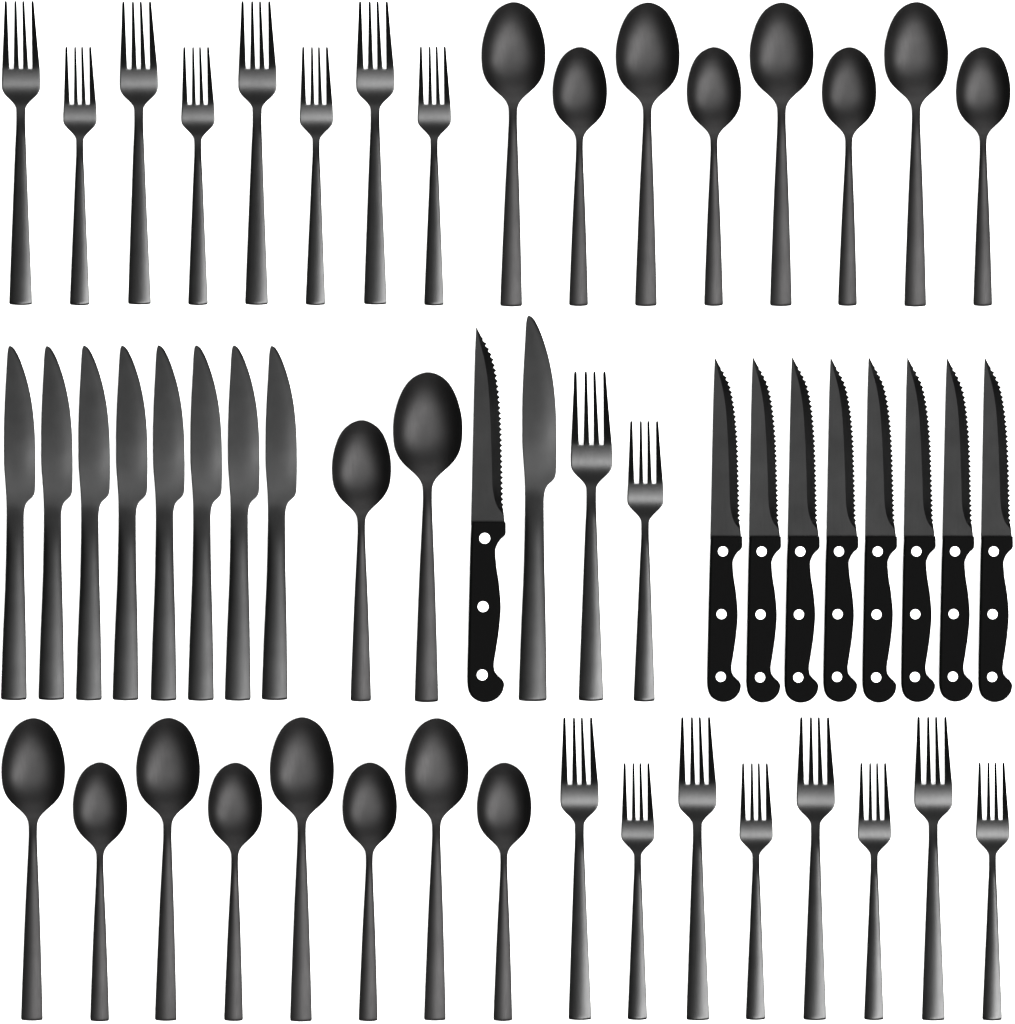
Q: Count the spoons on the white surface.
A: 18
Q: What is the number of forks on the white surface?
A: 18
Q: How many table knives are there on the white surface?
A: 9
